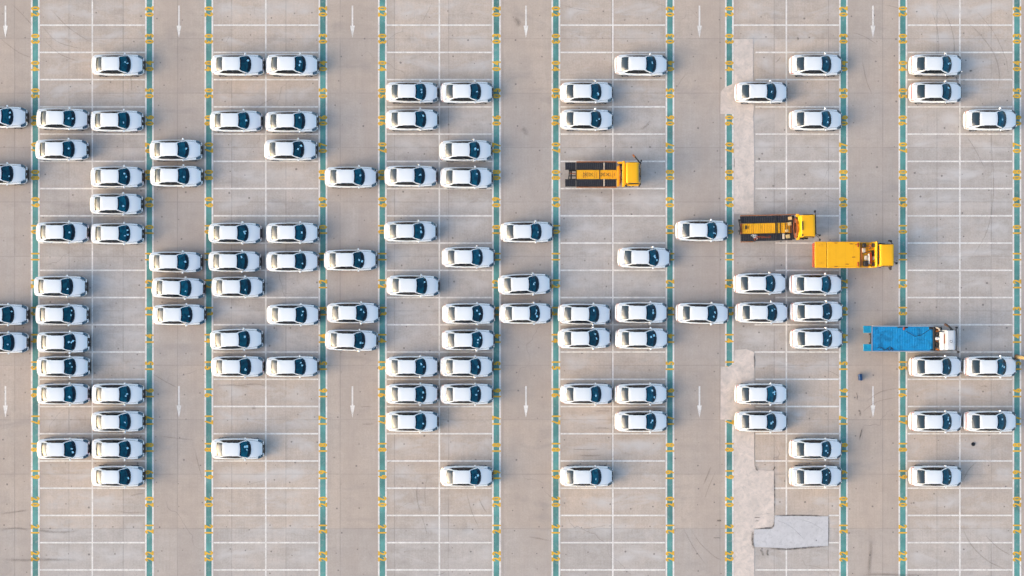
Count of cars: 100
